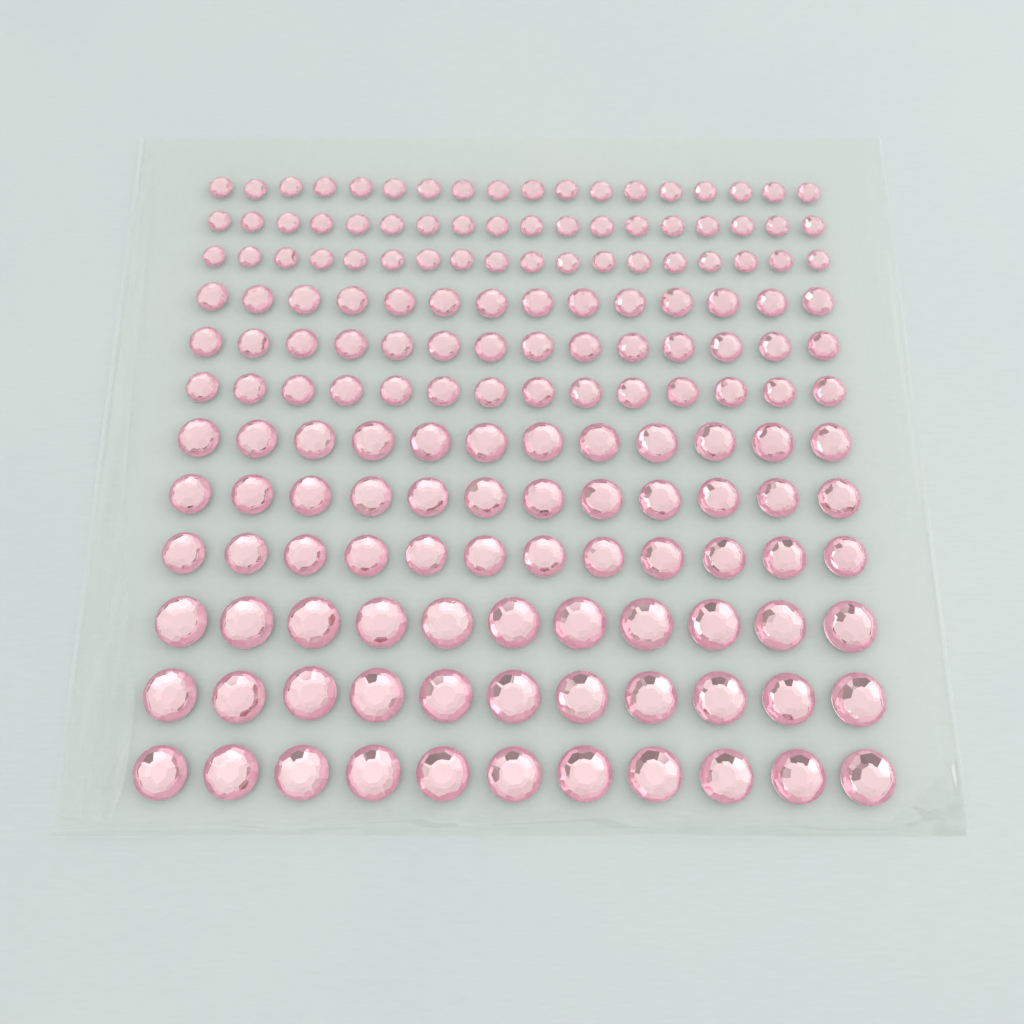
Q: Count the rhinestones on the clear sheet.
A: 165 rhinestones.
